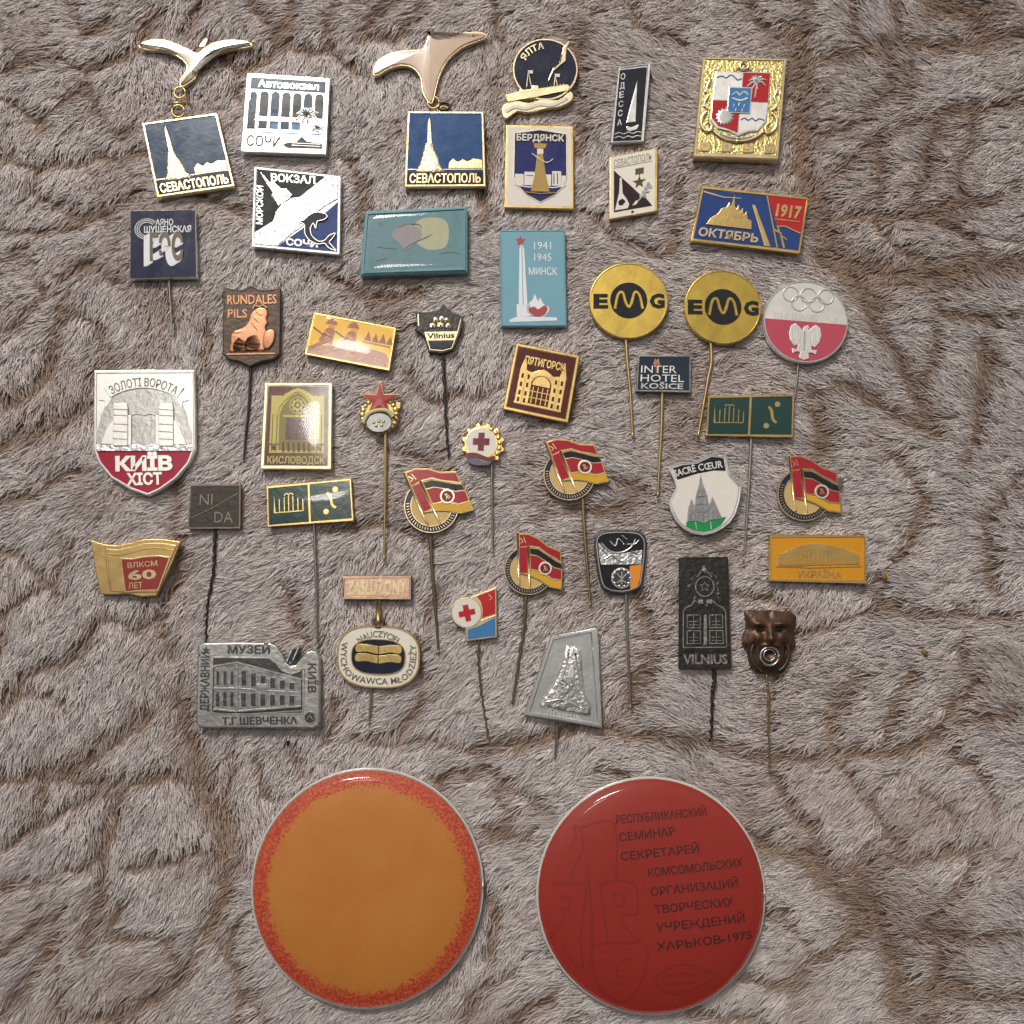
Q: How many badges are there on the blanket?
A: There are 44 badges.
